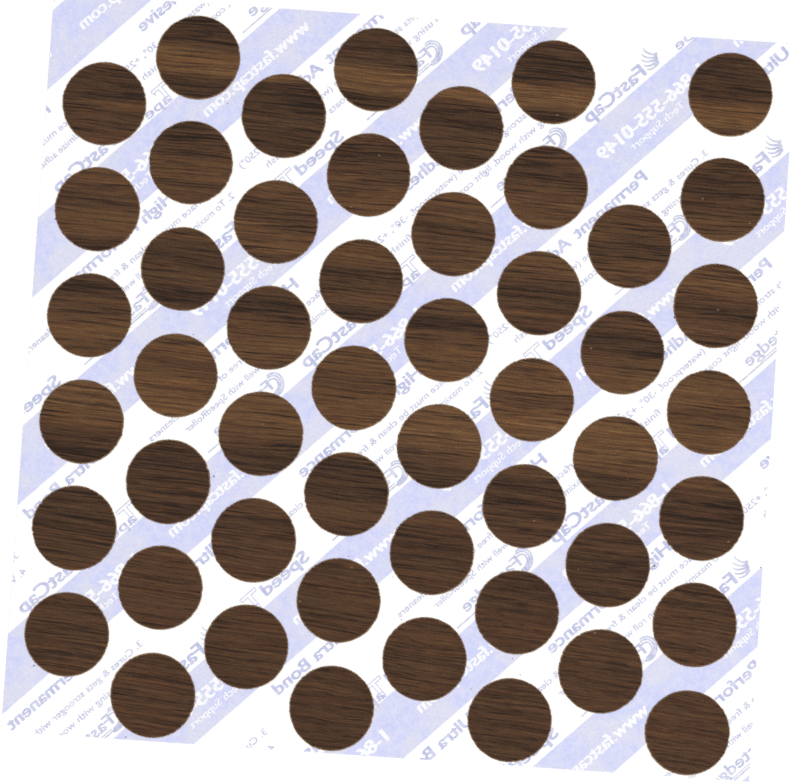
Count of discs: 51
